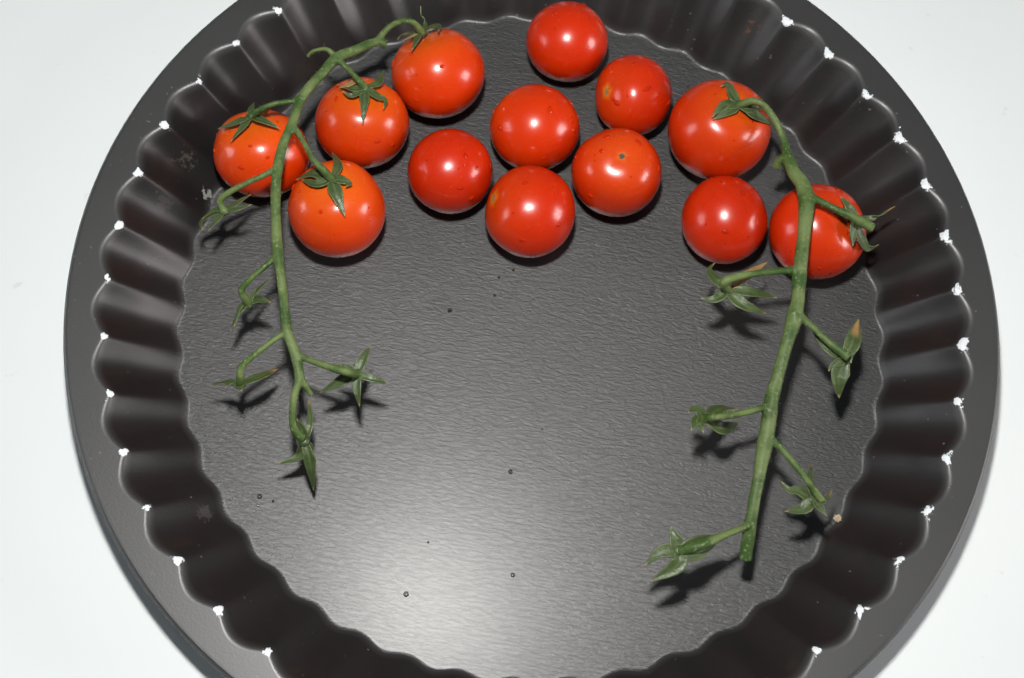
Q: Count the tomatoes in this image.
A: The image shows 13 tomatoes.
